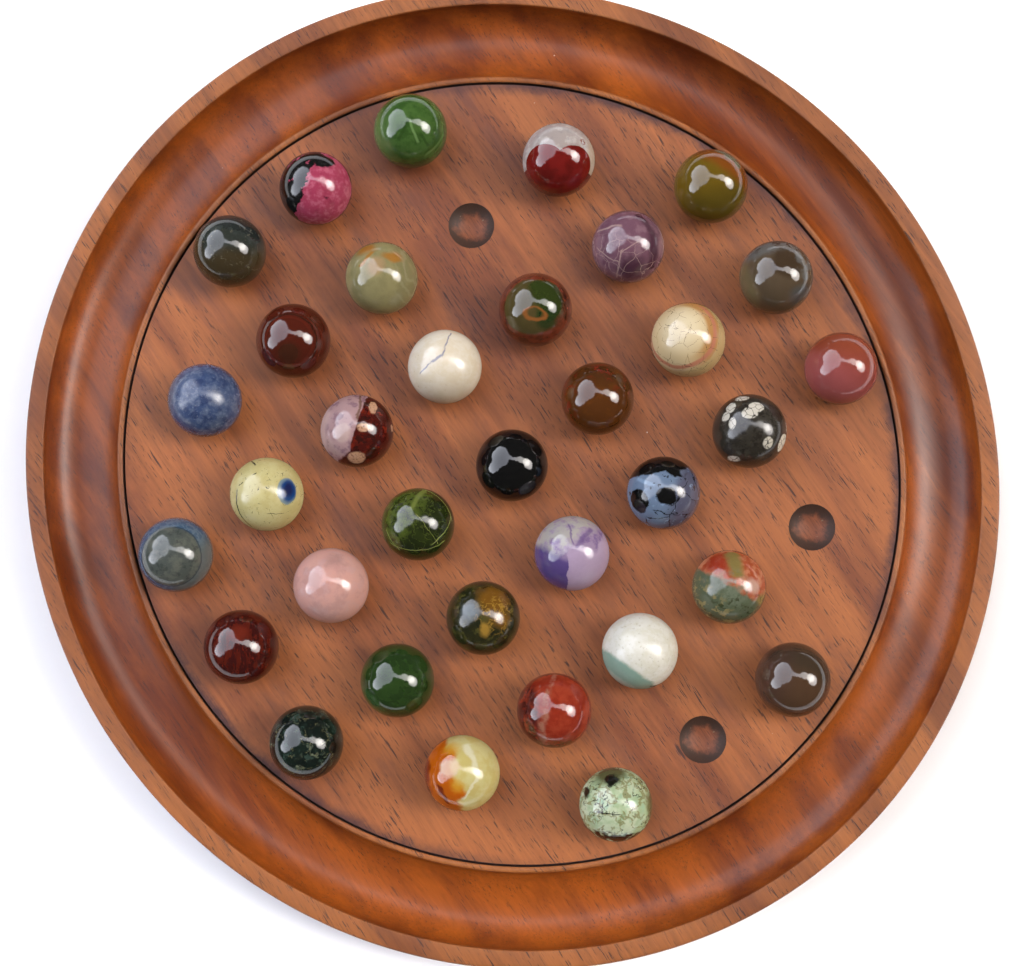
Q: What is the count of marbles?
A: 34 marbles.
